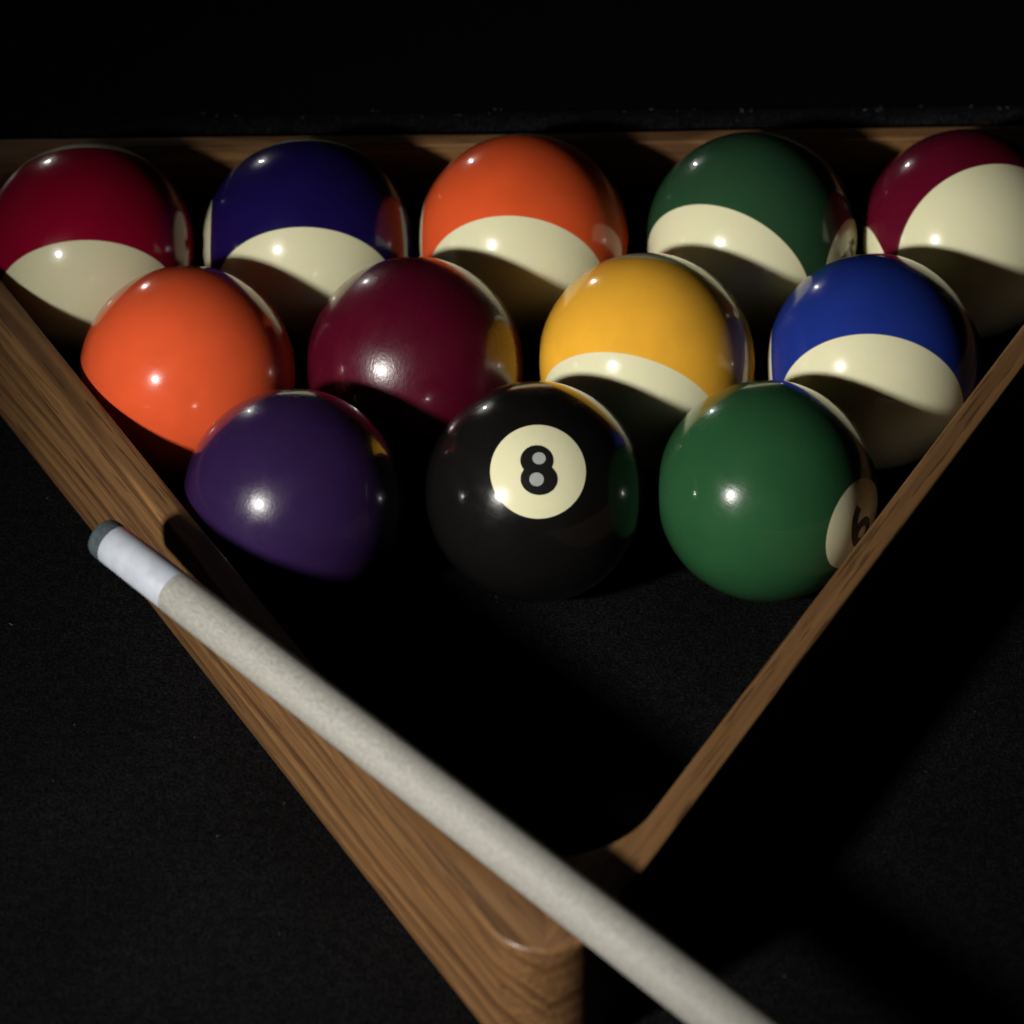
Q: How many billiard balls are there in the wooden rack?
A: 12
